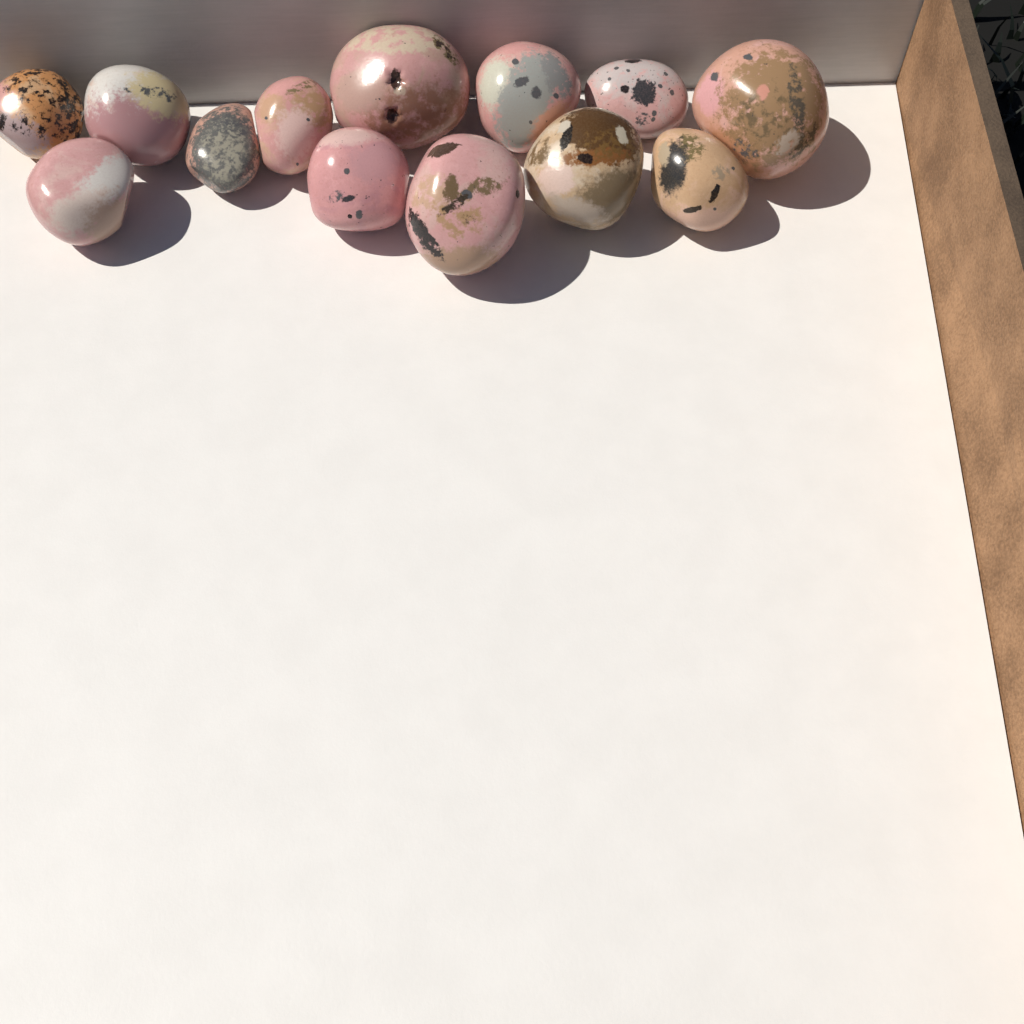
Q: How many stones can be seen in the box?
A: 13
